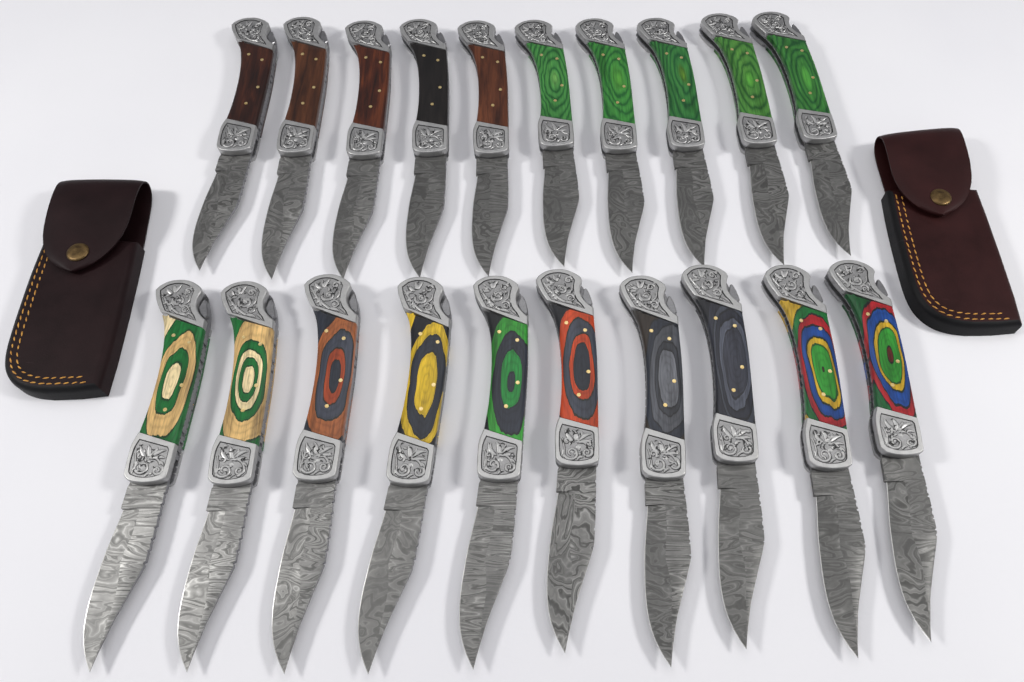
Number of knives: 20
